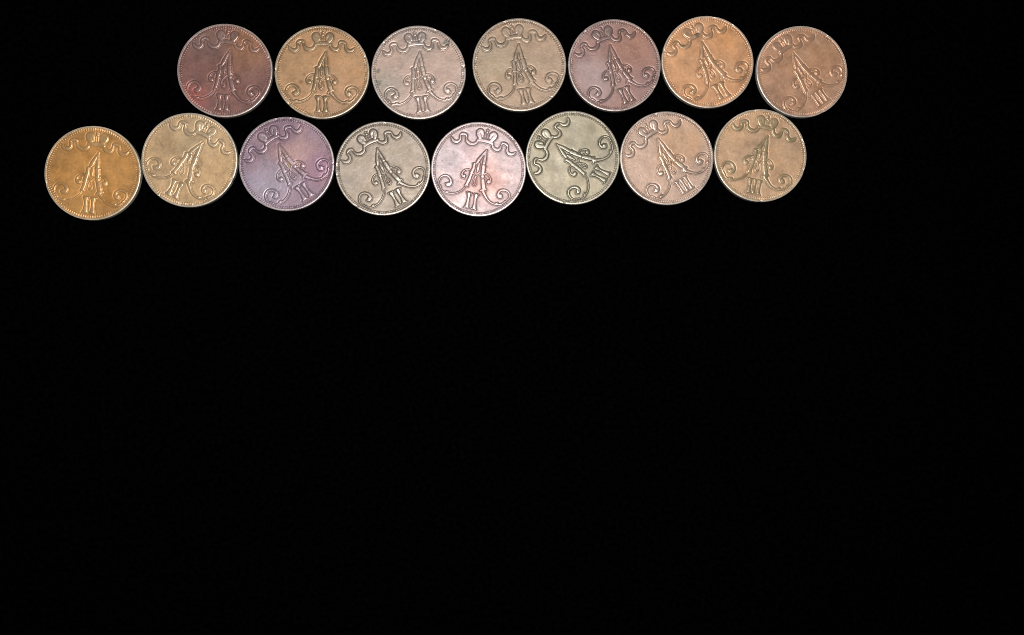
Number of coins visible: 15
